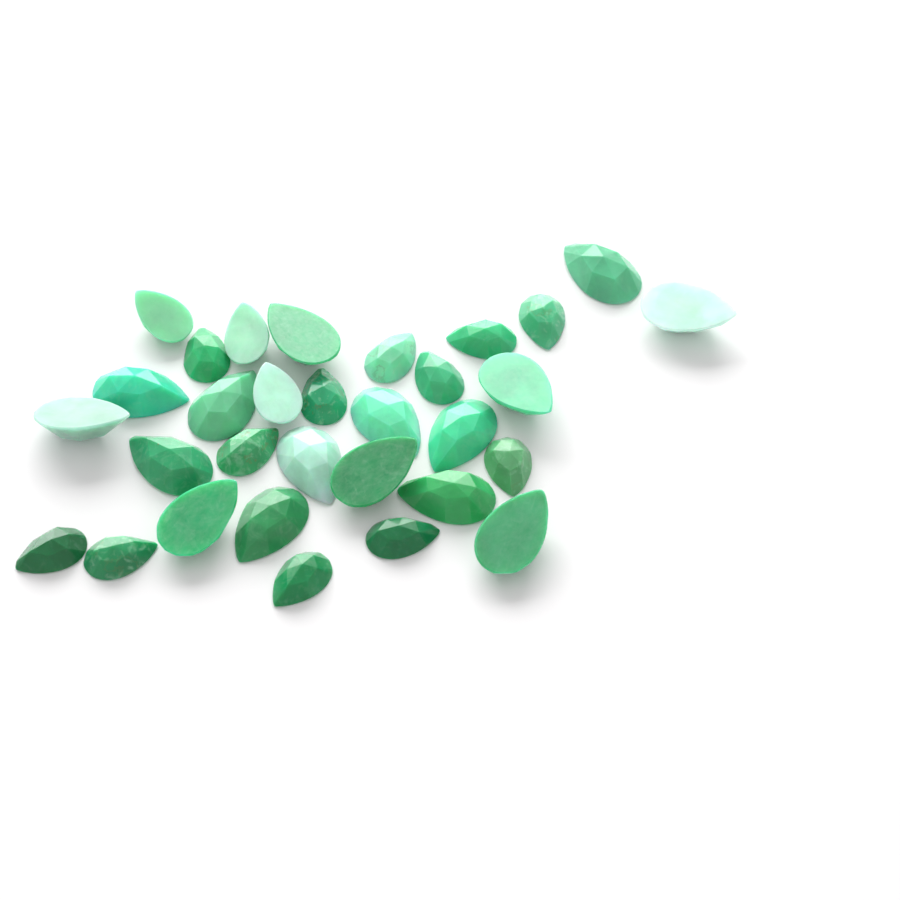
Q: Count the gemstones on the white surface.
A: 31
